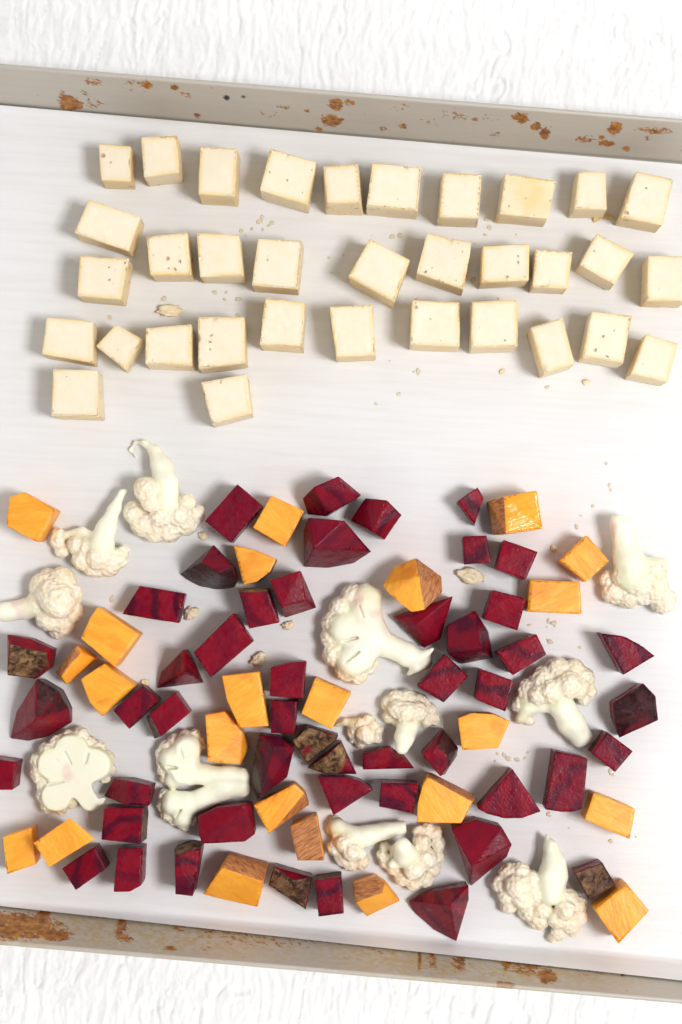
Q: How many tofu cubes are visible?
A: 34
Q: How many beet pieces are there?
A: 49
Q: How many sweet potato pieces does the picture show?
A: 23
